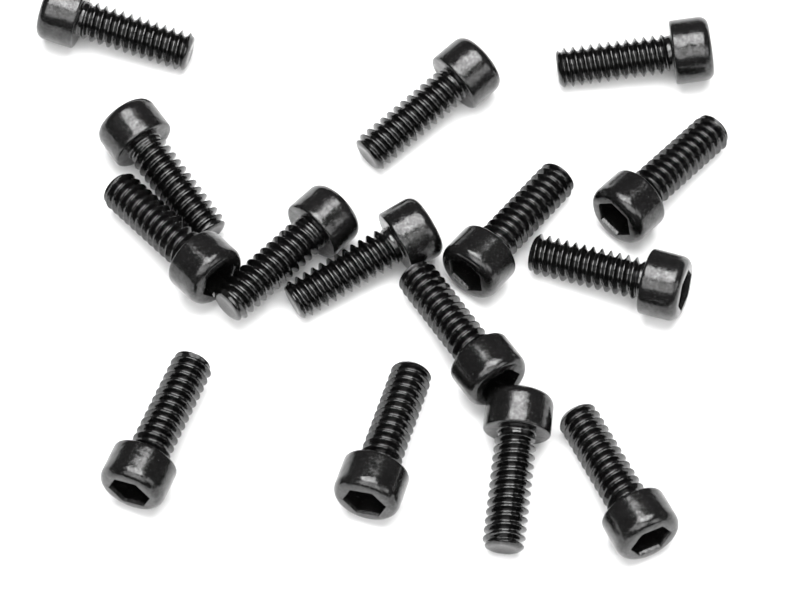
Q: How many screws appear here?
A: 15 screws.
